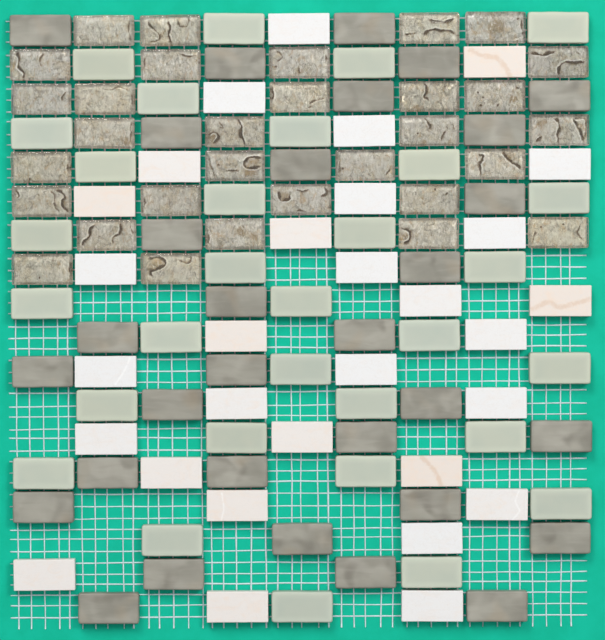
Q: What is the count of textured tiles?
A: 31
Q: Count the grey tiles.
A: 31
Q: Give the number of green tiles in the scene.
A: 31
